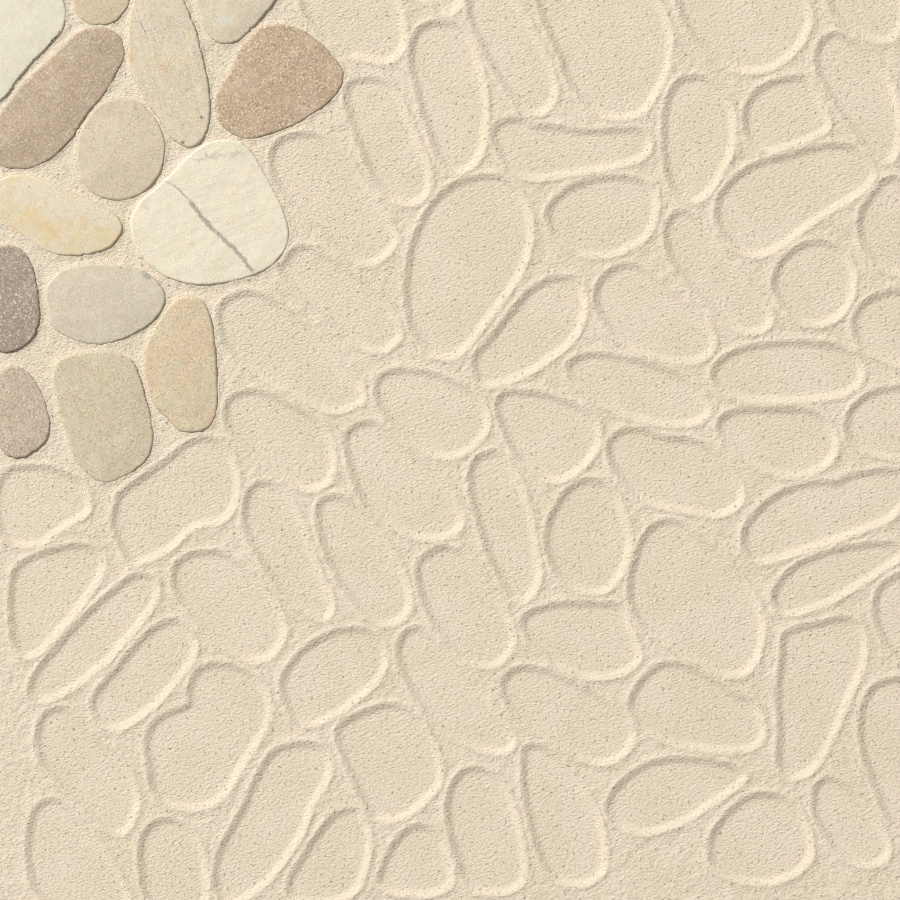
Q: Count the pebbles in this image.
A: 14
